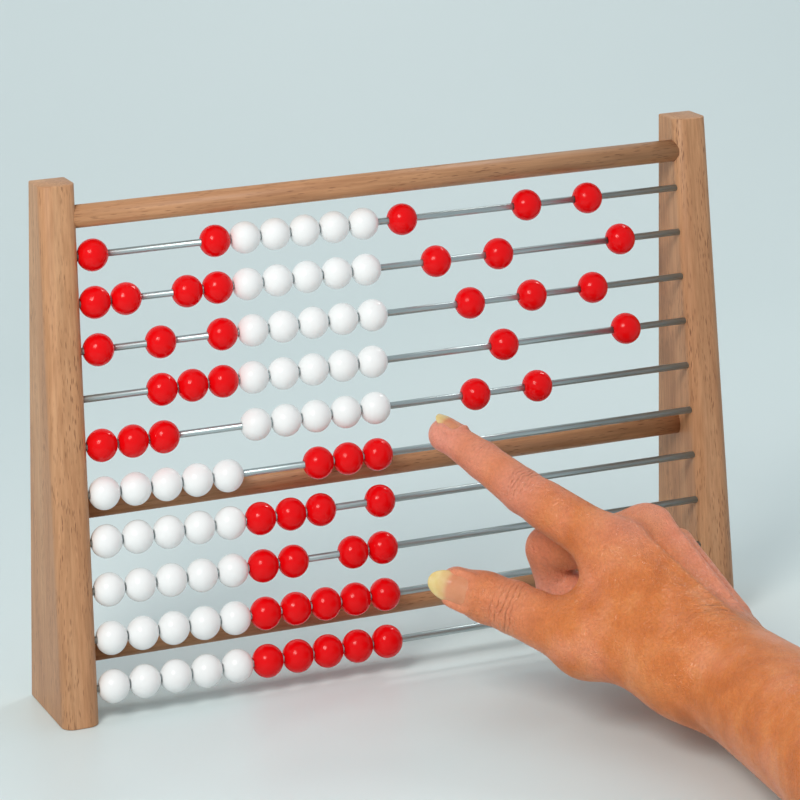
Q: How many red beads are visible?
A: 49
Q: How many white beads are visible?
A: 50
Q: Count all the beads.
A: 99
